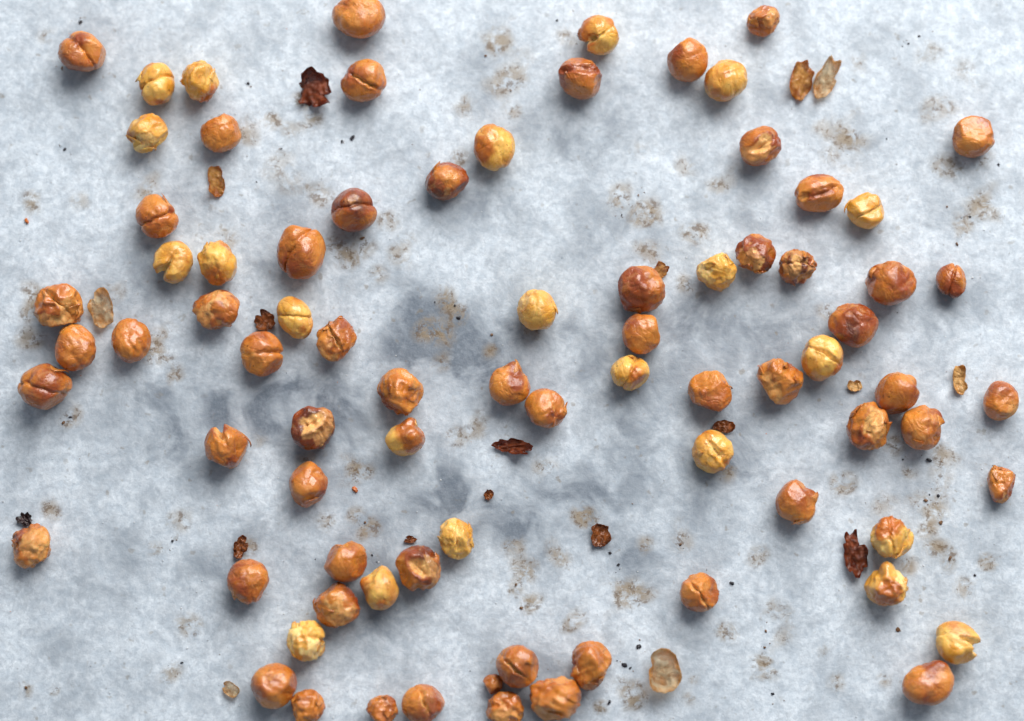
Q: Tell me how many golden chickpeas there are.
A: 22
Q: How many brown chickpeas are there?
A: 58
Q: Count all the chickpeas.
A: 80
